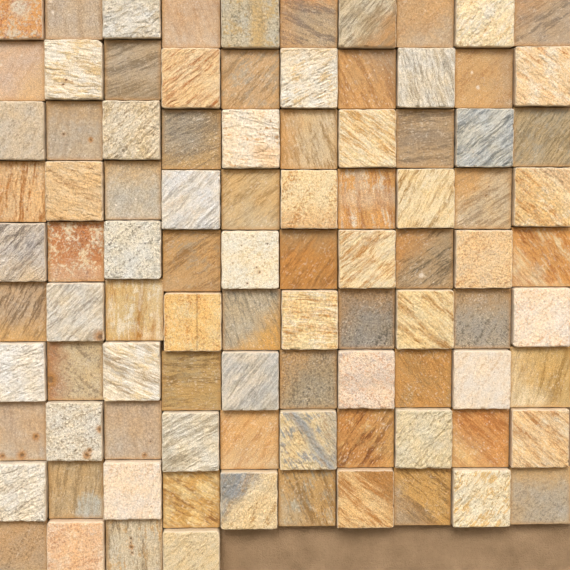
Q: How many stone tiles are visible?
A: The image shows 94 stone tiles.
